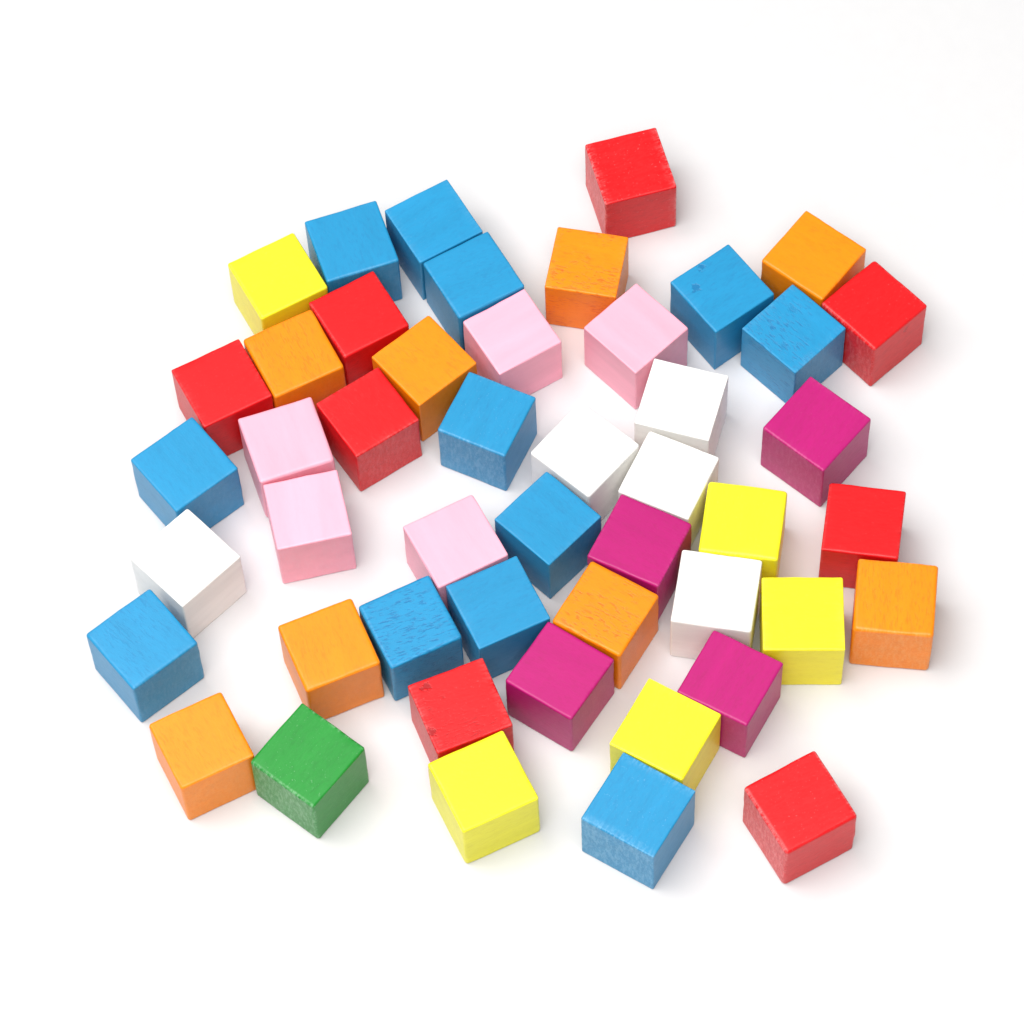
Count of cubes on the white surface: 48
